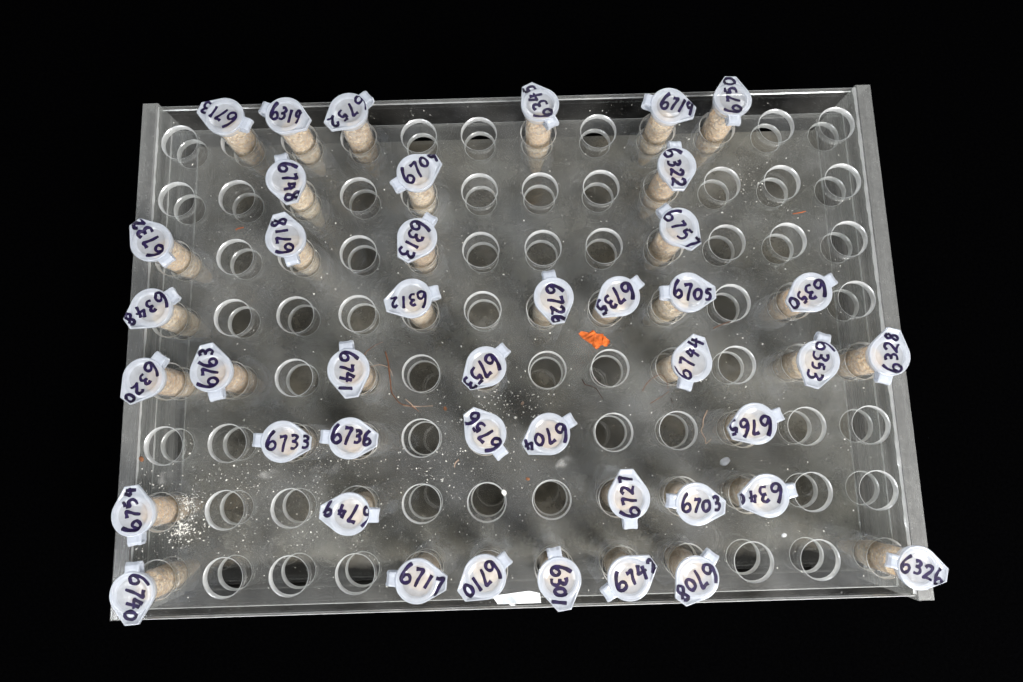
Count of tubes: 43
